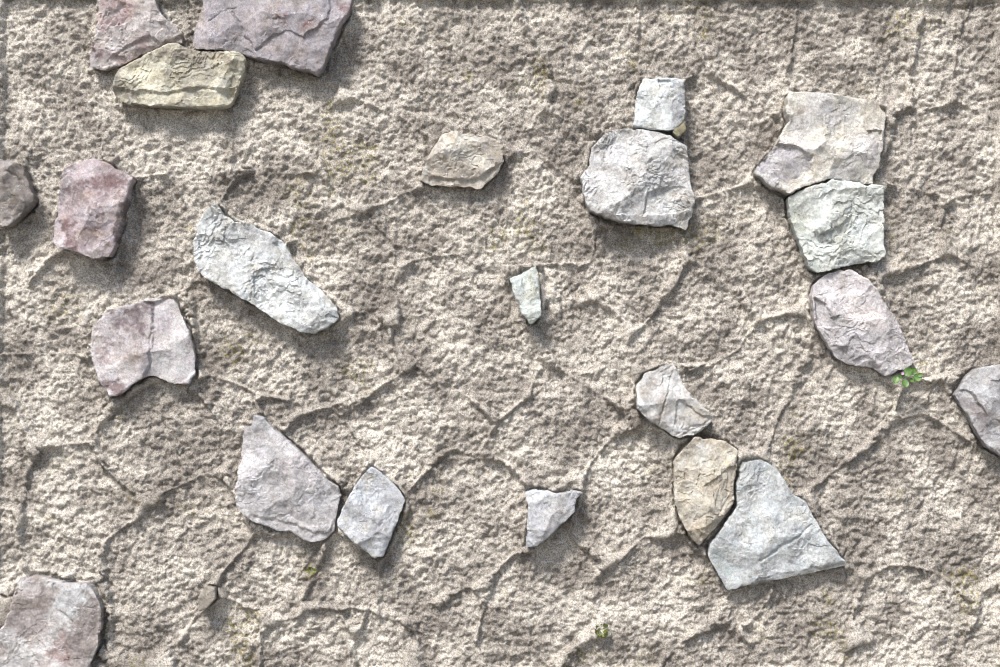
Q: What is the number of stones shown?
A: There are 24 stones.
